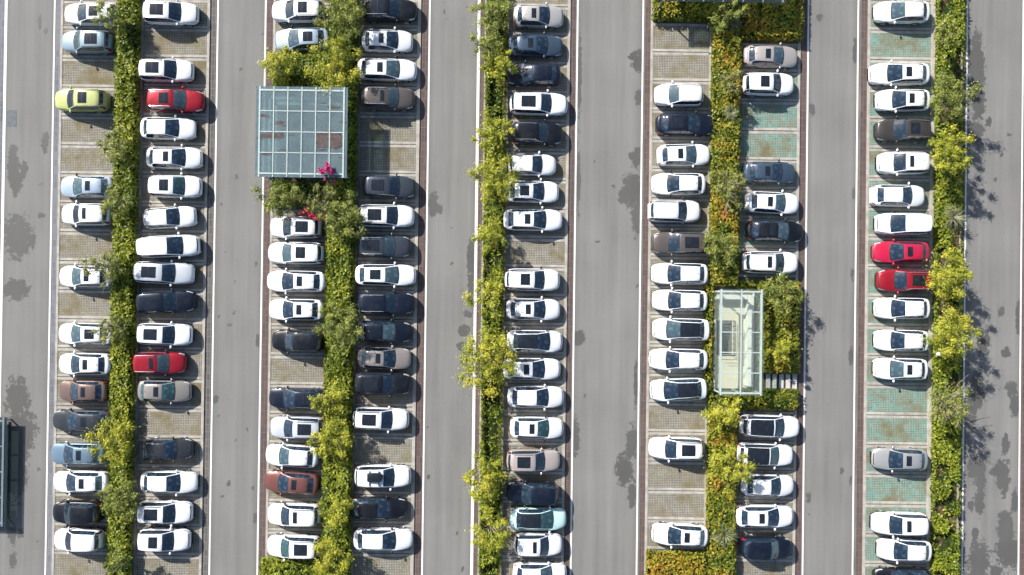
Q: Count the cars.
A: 119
